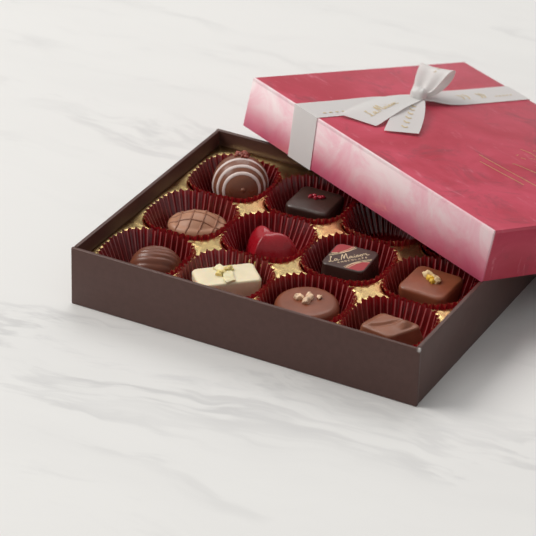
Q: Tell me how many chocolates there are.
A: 10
